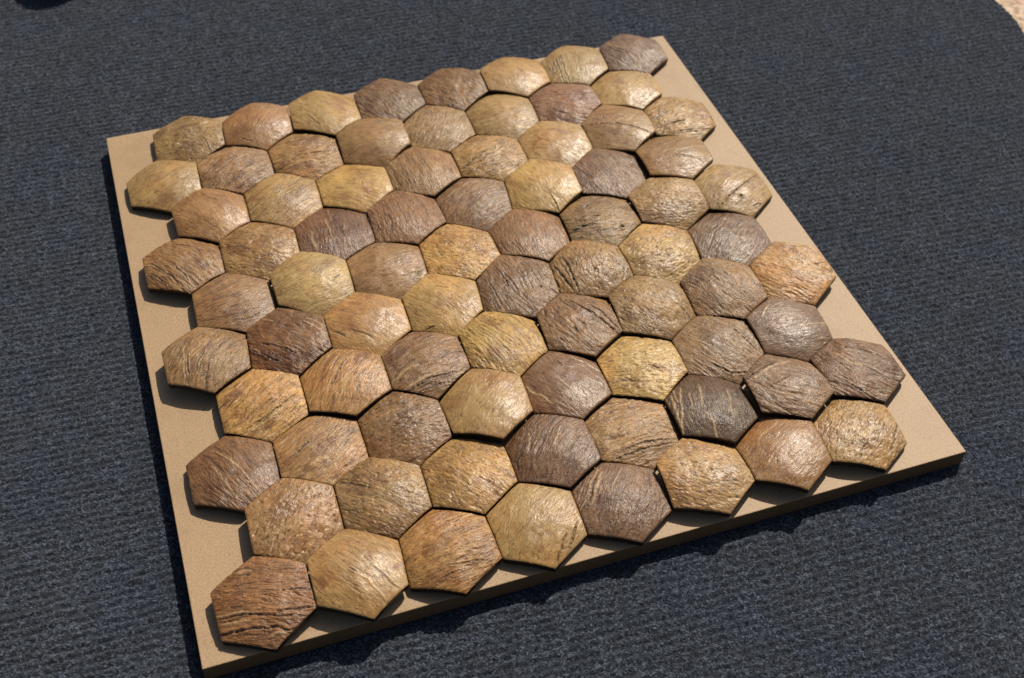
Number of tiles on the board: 80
